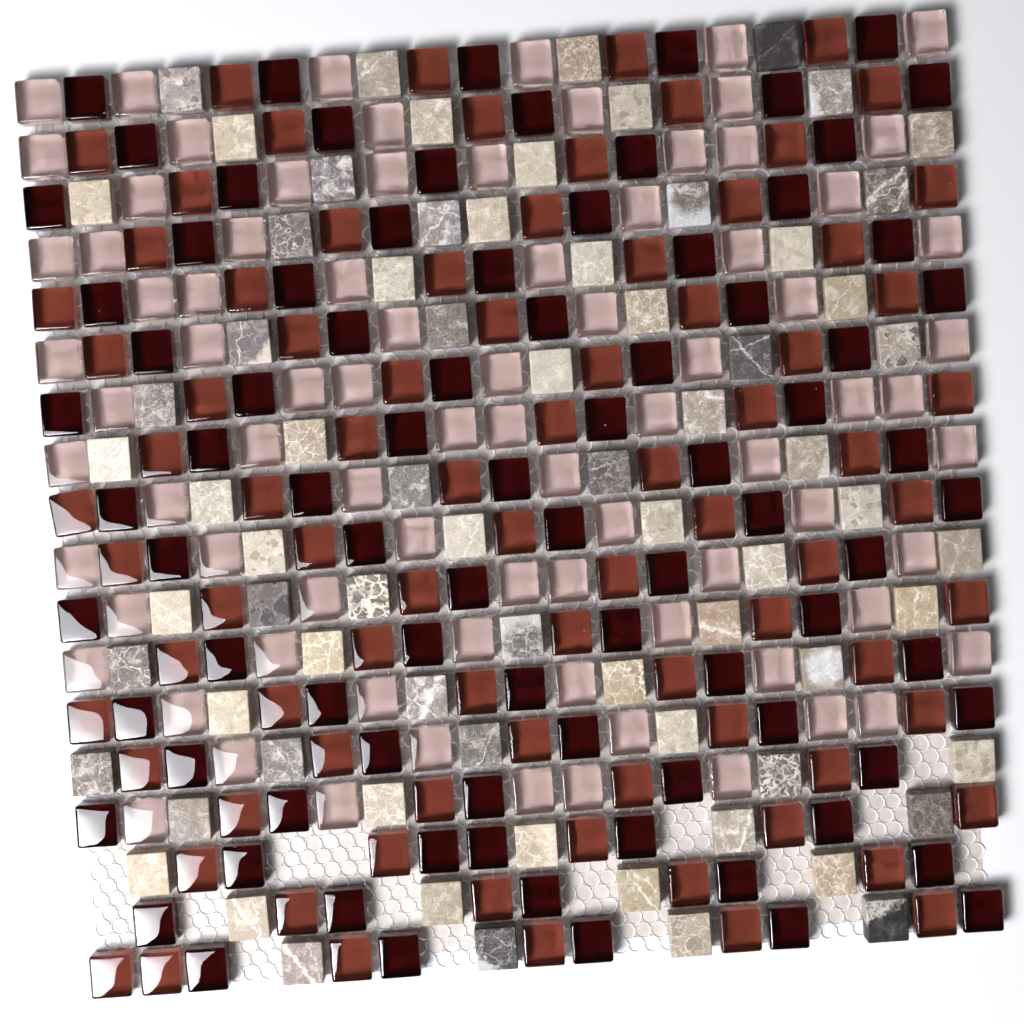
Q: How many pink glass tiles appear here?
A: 83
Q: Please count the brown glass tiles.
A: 84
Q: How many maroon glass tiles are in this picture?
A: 86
